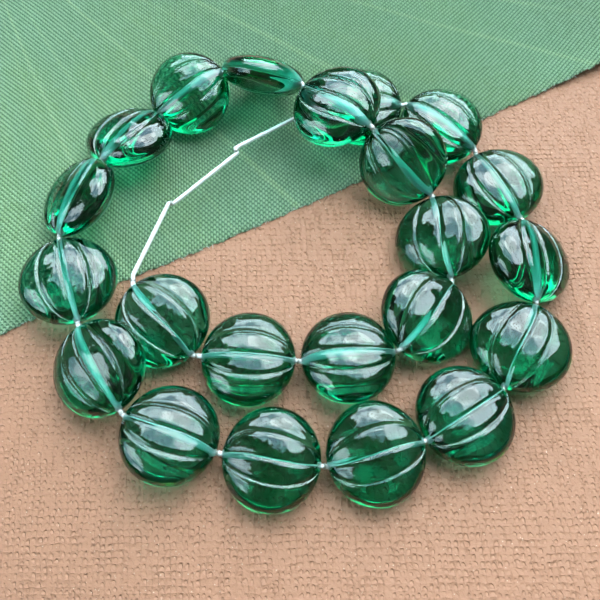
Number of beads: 22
